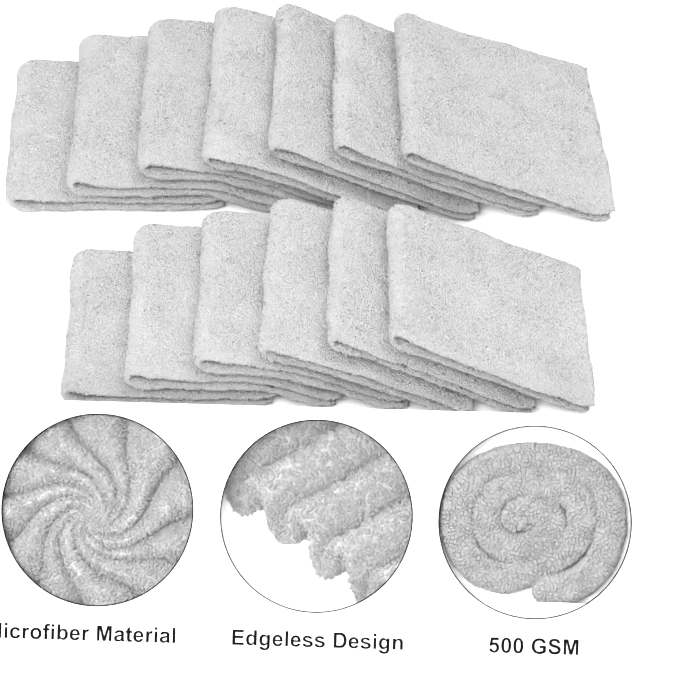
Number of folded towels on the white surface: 13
